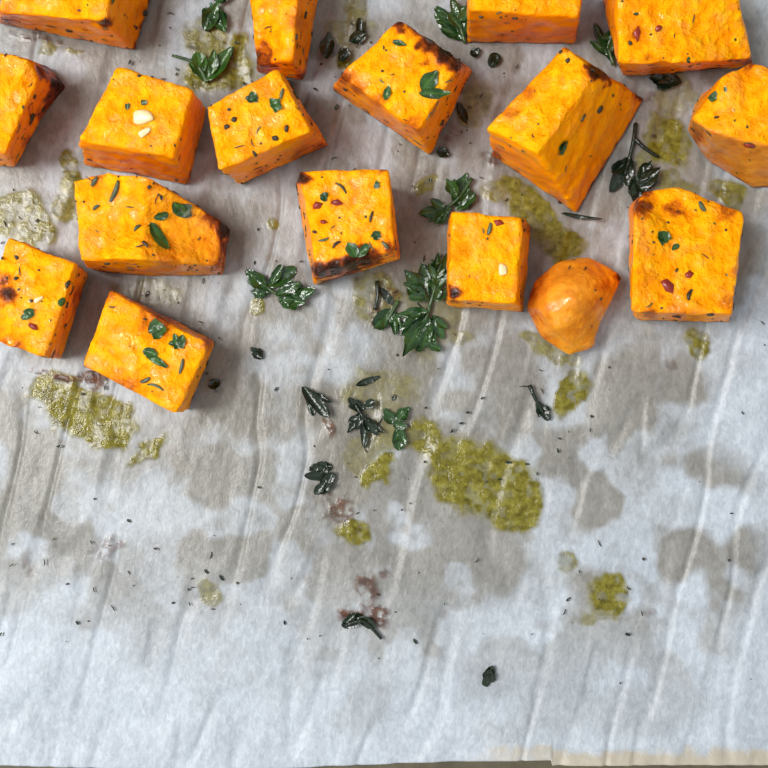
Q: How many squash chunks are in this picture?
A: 17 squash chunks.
